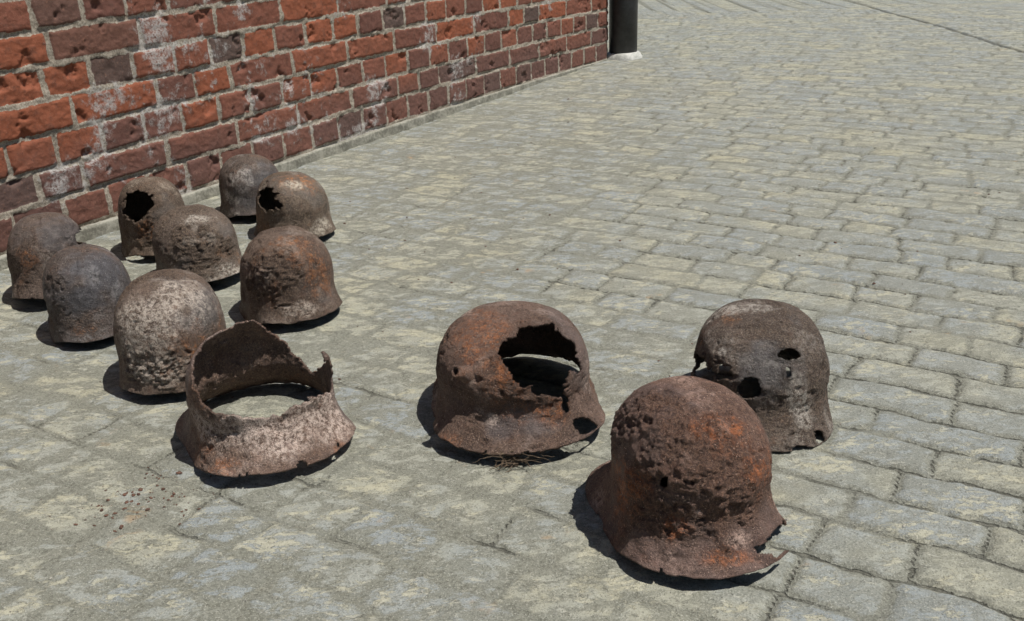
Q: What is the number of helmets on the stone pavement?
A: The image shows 12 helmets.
